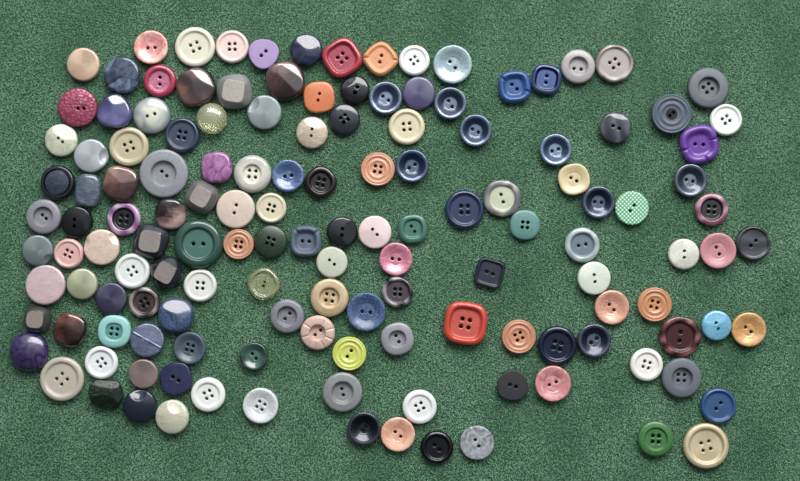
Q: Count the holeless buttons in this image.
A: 33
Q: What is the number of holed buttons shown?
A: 108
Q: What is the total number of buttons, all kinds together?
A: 141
